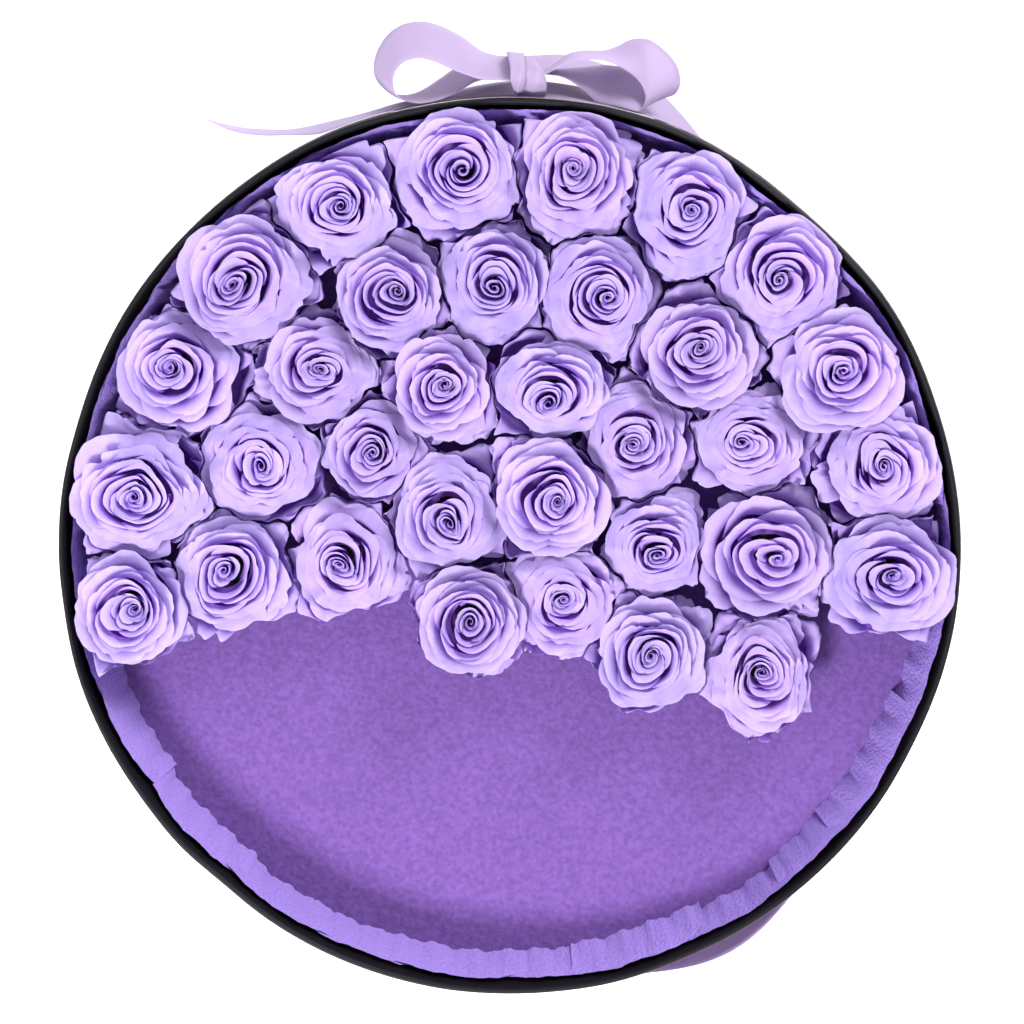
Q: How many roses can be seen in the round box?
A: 33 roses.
